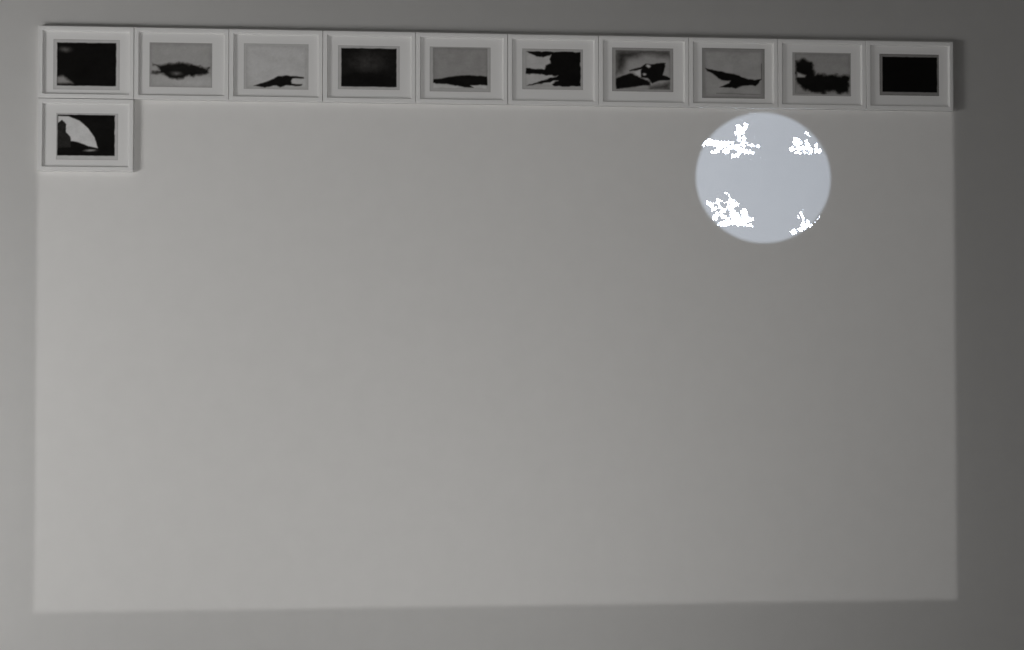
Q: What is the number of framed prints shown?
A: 11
